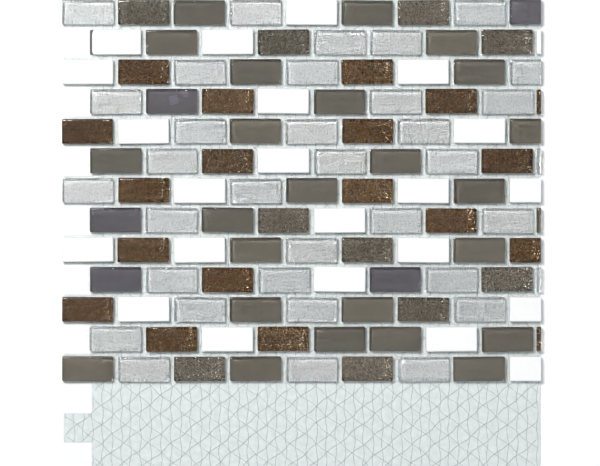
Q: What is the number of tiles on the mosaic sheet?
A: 117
